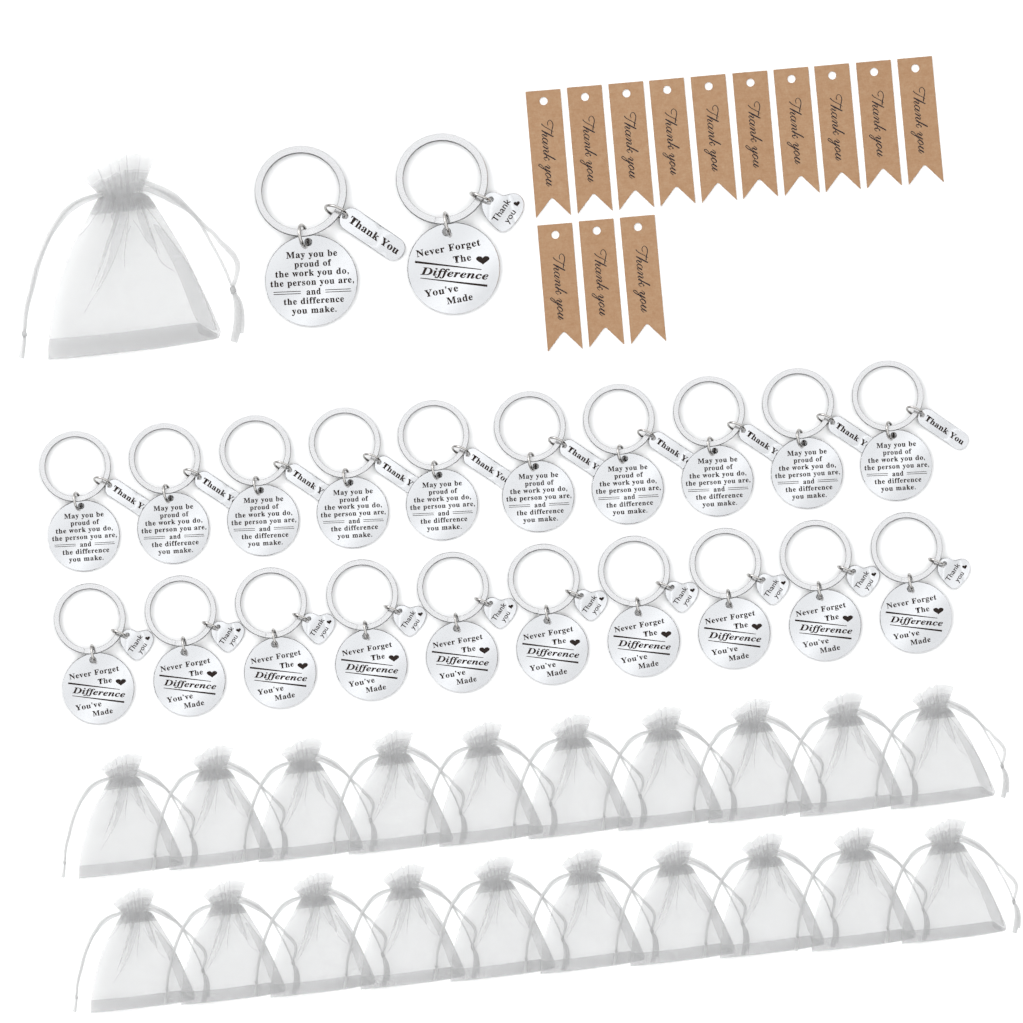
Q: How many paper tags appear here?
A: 13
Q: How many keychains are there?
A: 22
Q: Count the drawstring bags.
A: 21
